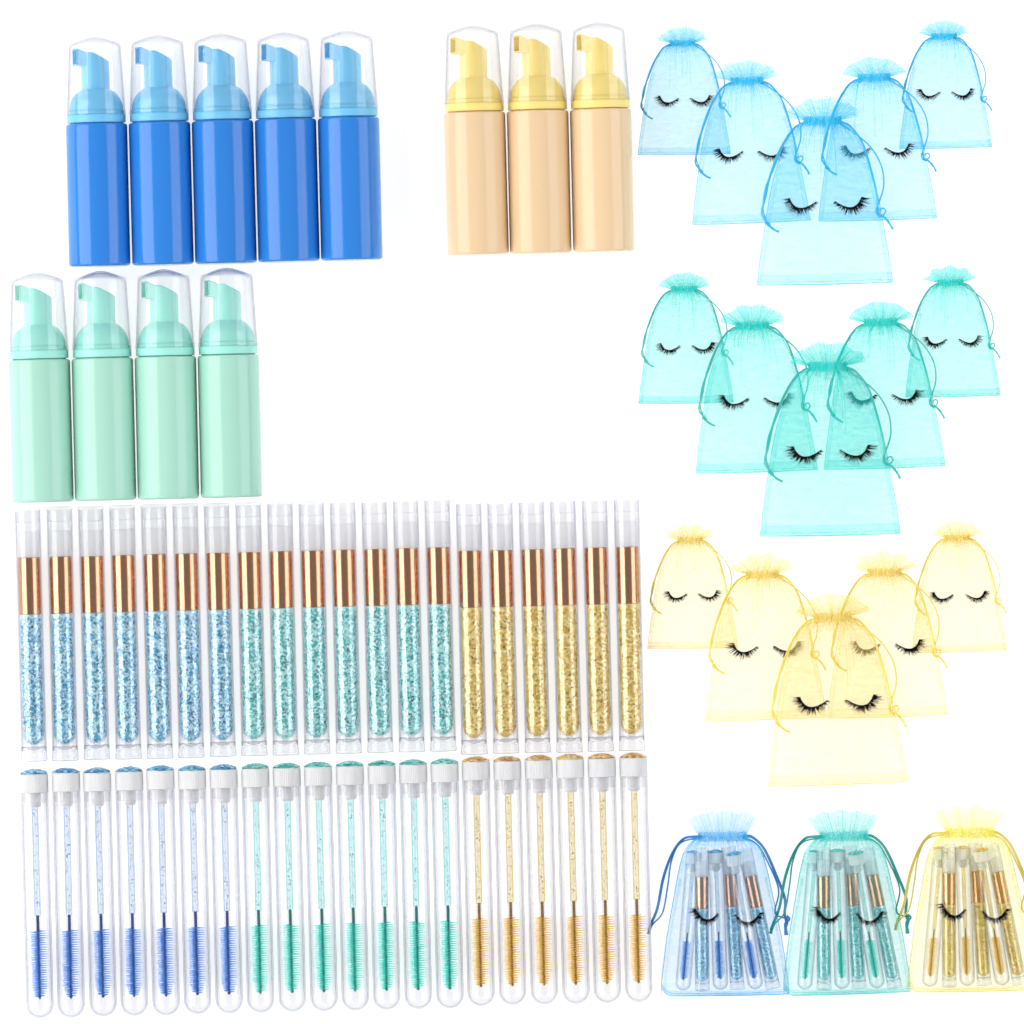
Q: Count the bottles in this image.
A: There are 12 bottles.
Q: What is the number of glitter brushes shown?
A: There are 29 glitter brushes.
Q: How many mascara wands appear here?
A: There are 29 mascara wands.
